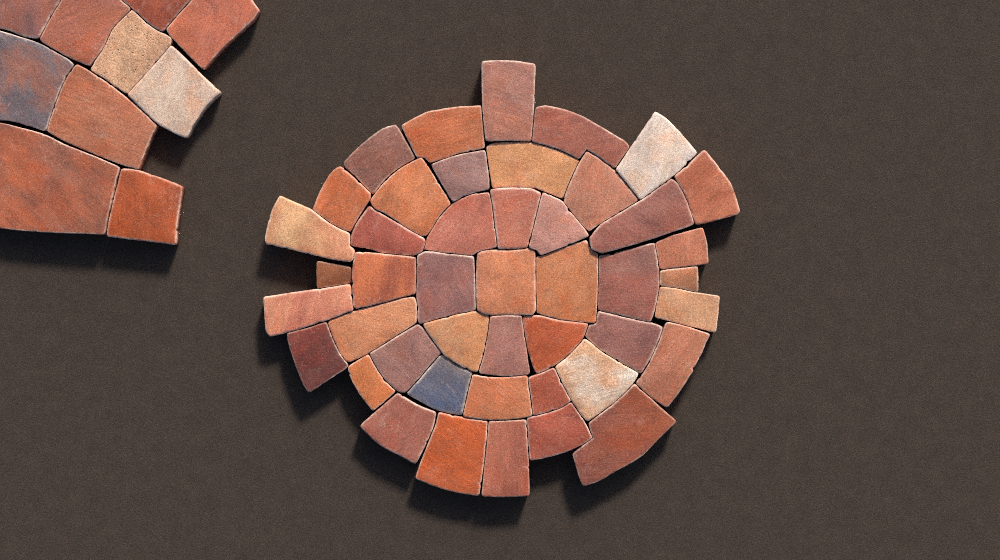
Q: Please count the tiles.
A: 55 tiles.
